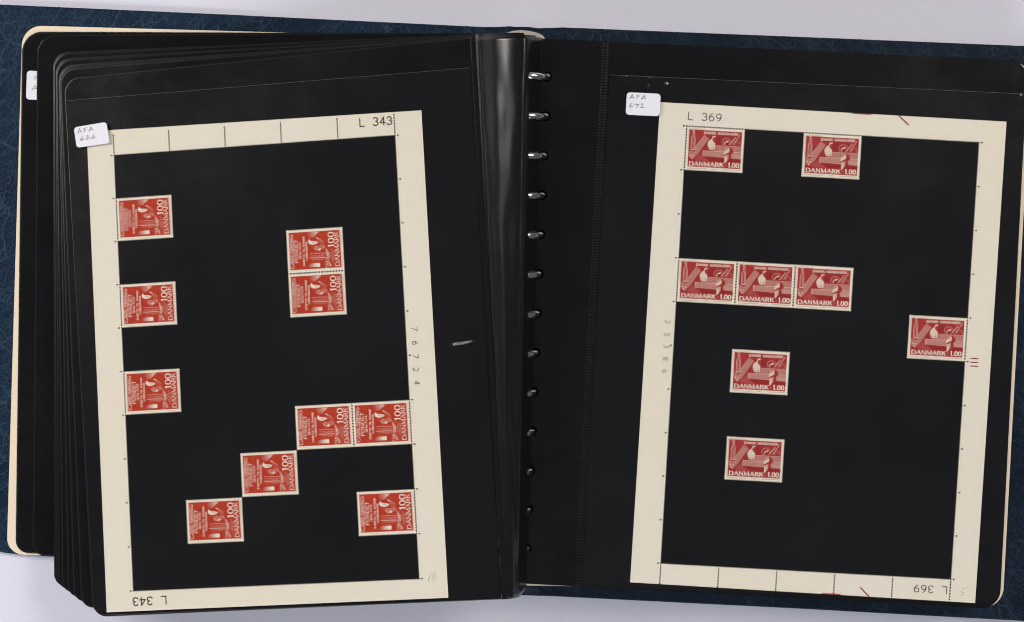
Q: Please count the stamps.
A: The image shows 18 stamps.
